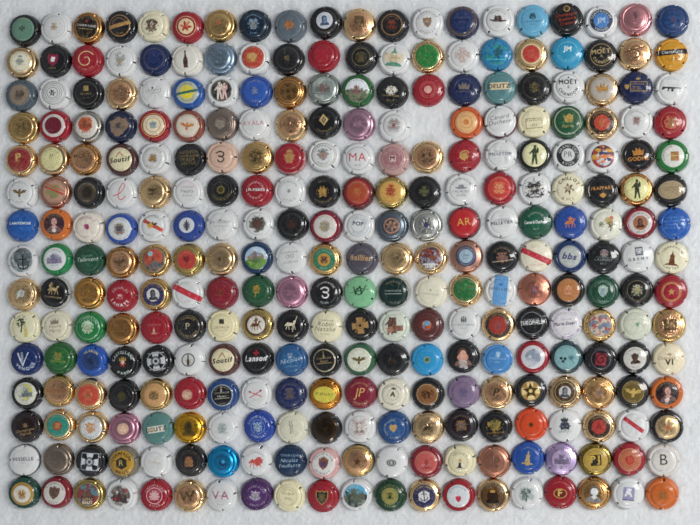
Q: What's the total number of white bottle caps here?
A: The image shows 77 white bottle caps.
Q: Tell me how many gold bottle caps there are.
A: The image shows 56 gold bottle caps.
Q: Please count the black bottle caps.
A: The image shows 53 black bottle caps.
